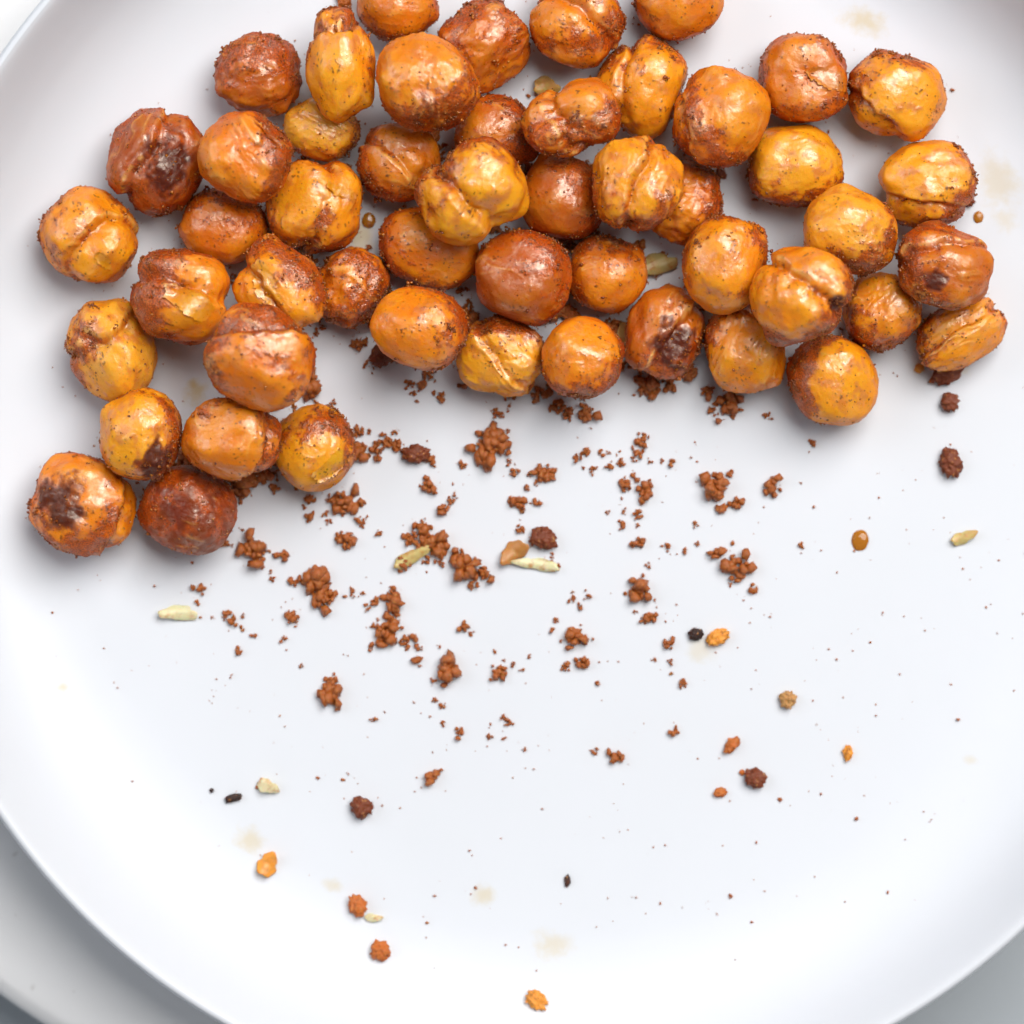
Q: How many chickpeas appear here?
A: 51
